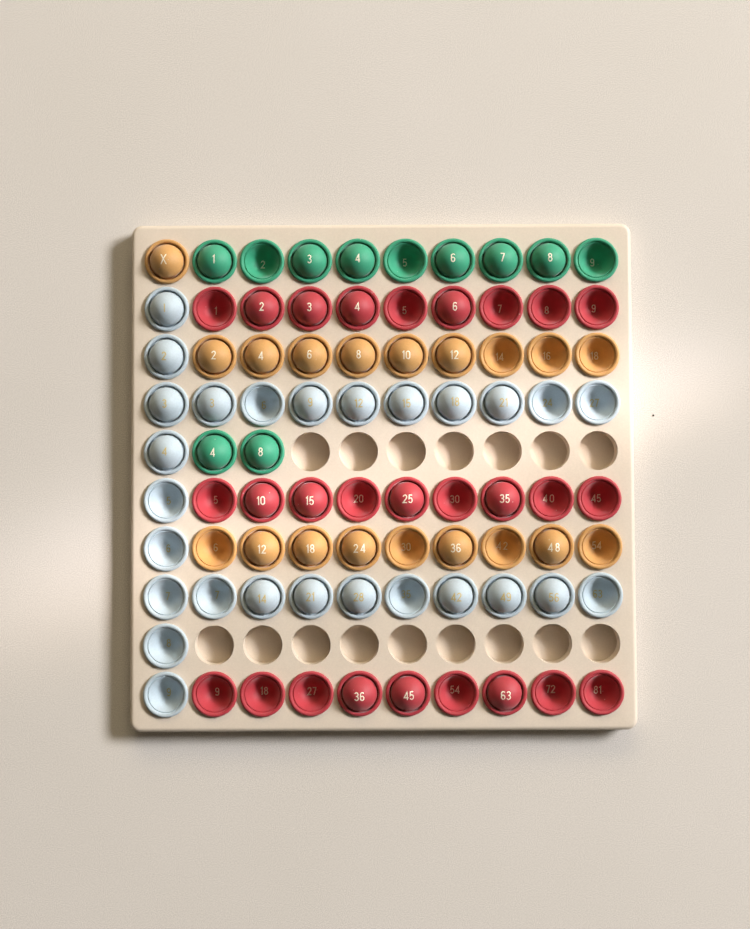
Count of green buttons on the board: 11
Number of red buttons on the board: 27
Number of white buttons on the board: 27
